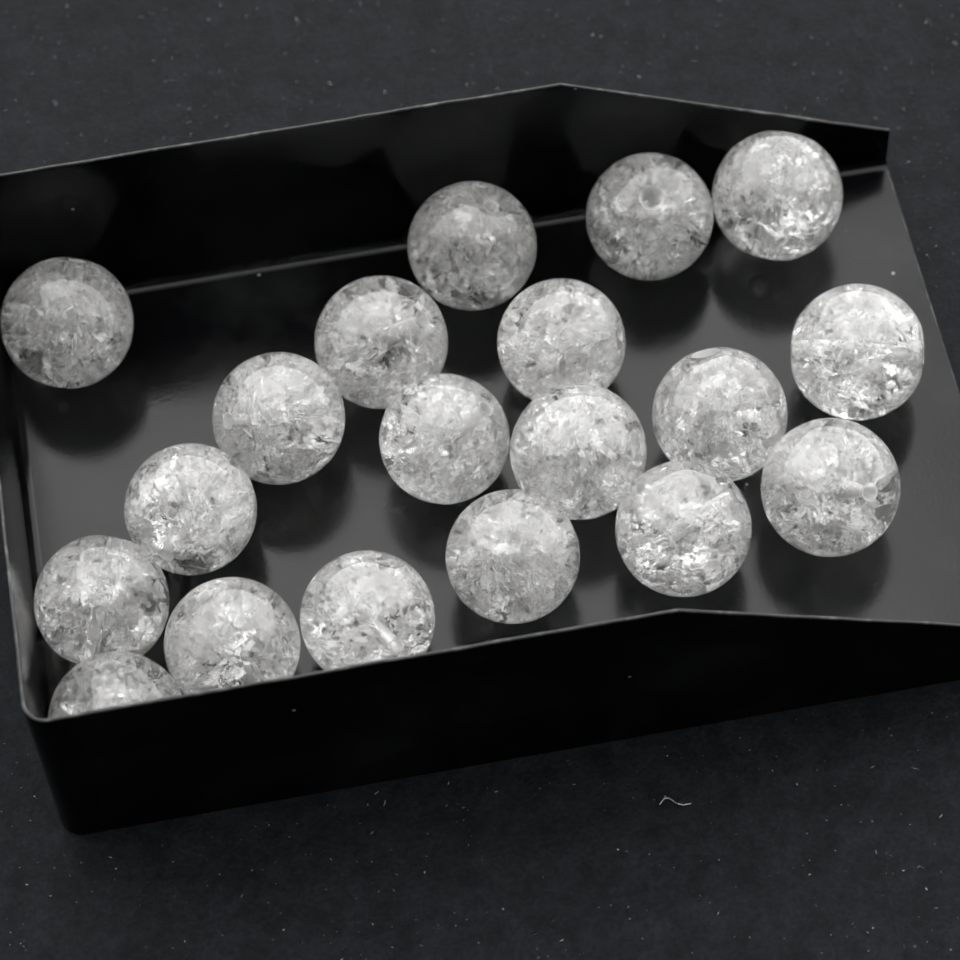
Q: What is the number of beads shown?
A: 19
